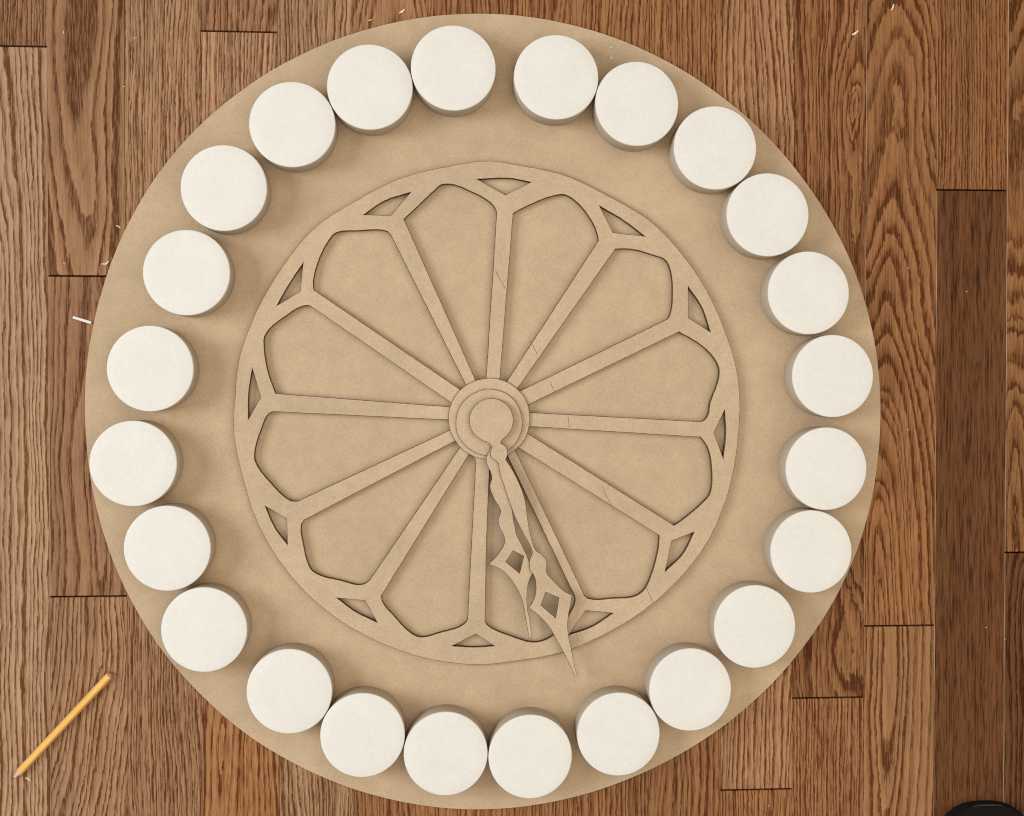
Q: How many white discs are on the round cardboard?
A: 24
